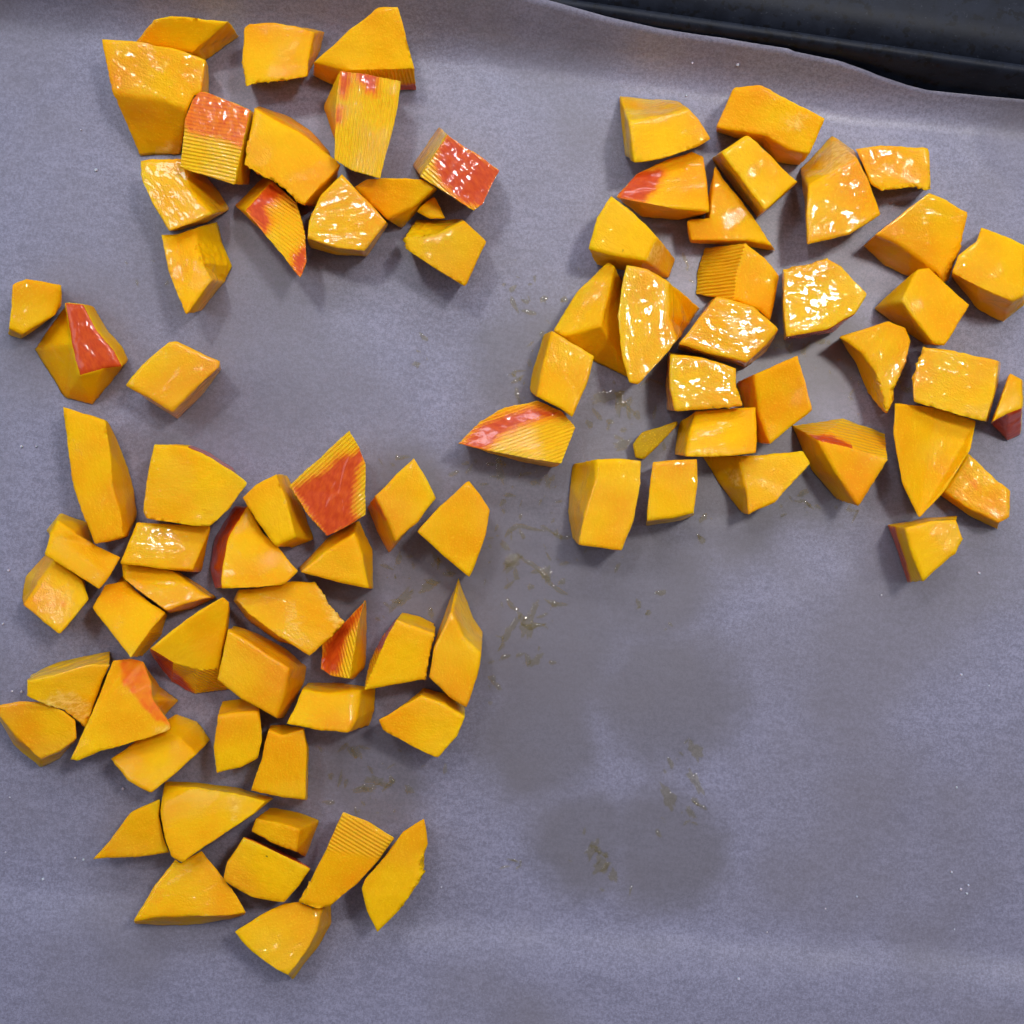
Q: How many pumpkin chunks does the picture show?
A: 85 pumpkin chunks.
